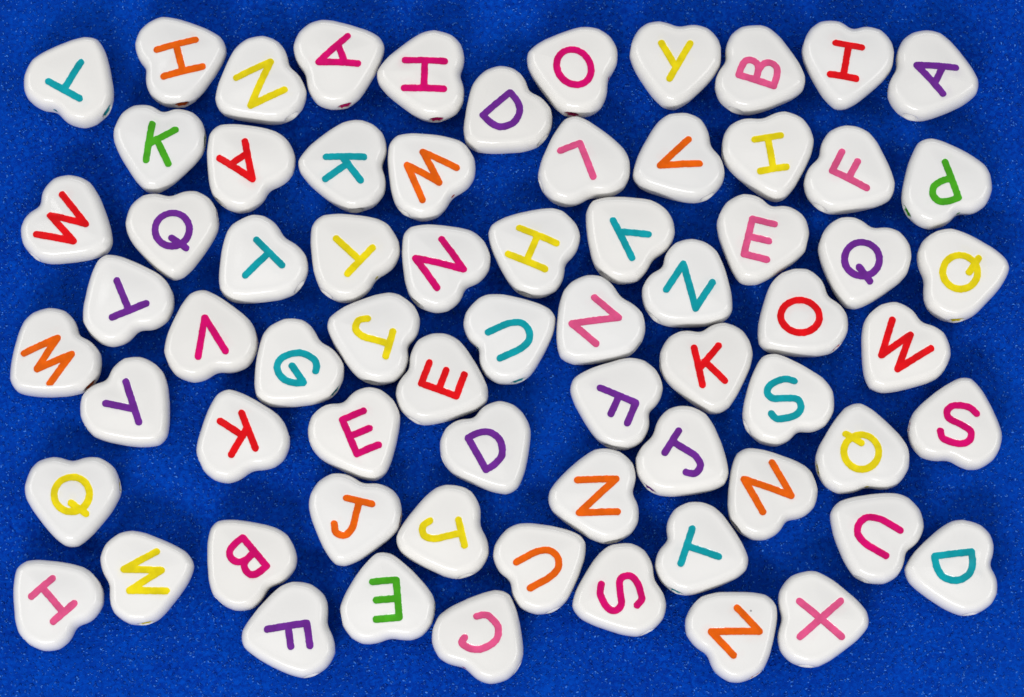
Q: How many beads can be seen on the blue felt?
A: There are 69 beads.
